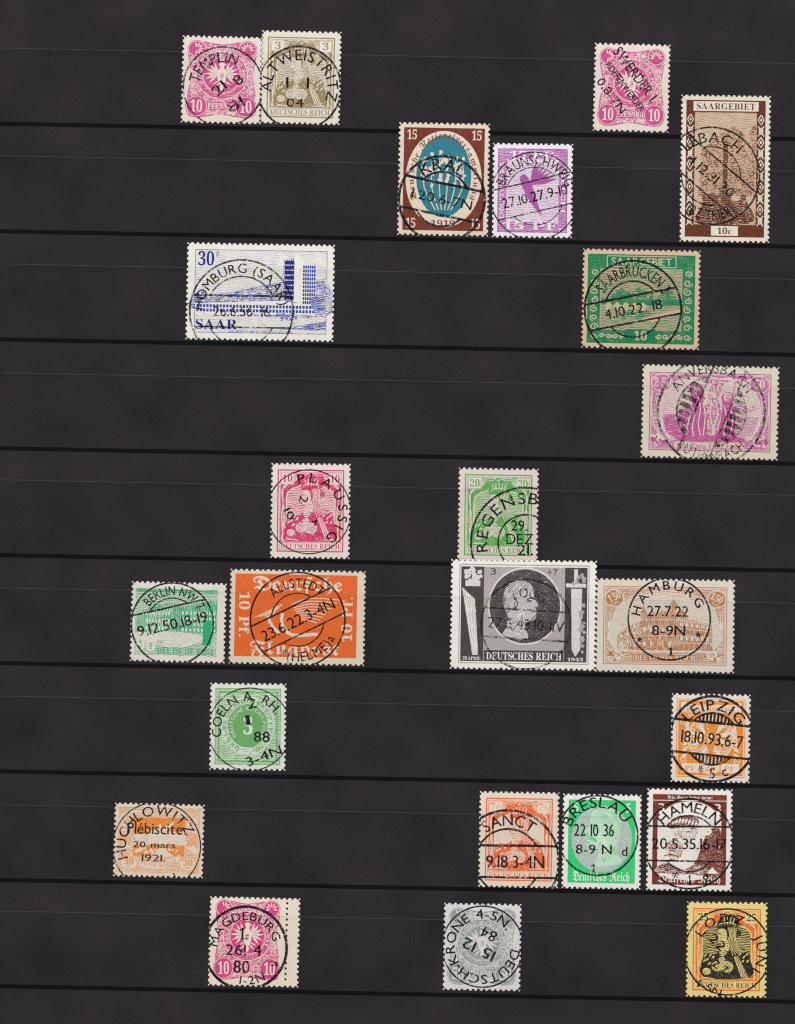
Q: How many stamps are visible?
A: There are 24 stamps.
